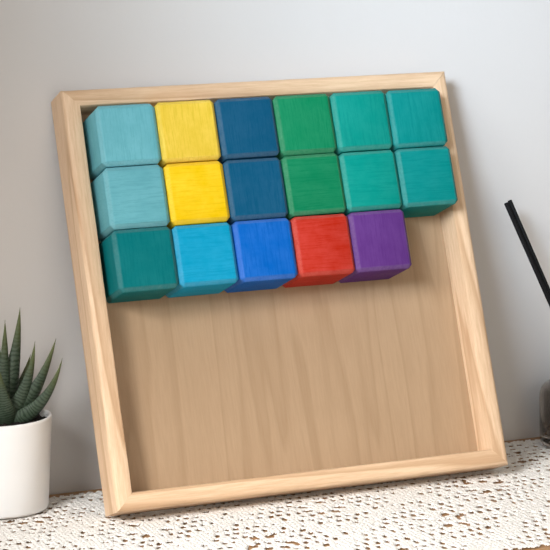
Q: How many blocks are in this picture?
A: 17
